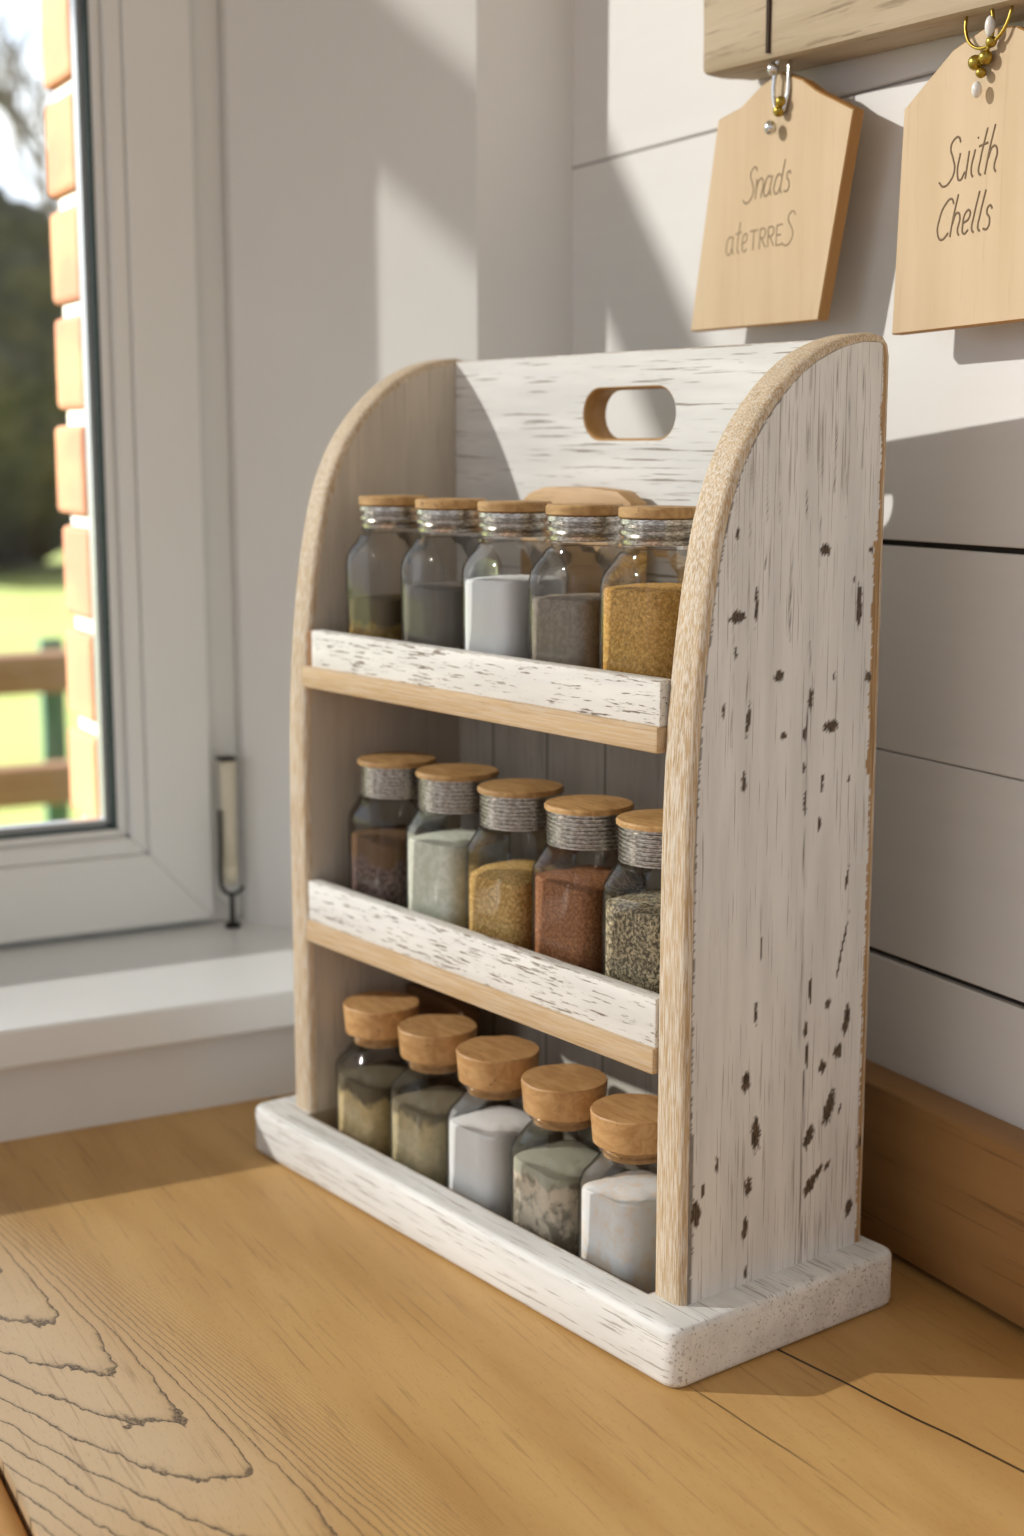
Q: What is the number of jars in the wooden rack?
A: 15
